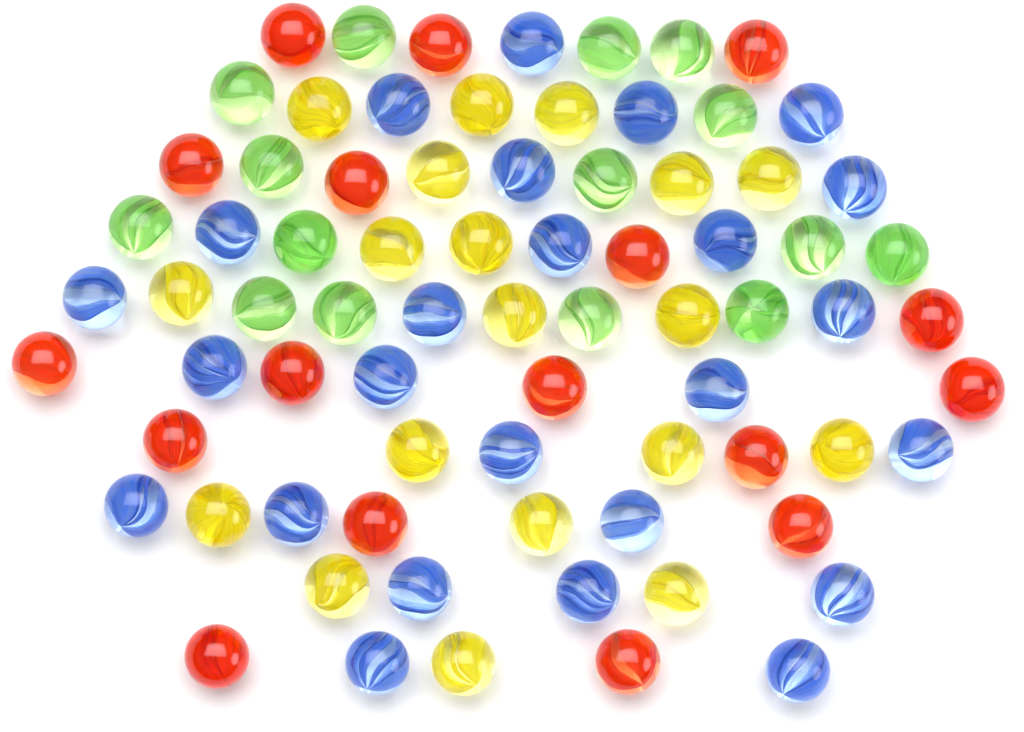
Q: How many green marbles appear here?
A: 15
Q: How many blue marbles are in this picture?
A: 25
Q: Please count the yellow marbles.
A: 19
